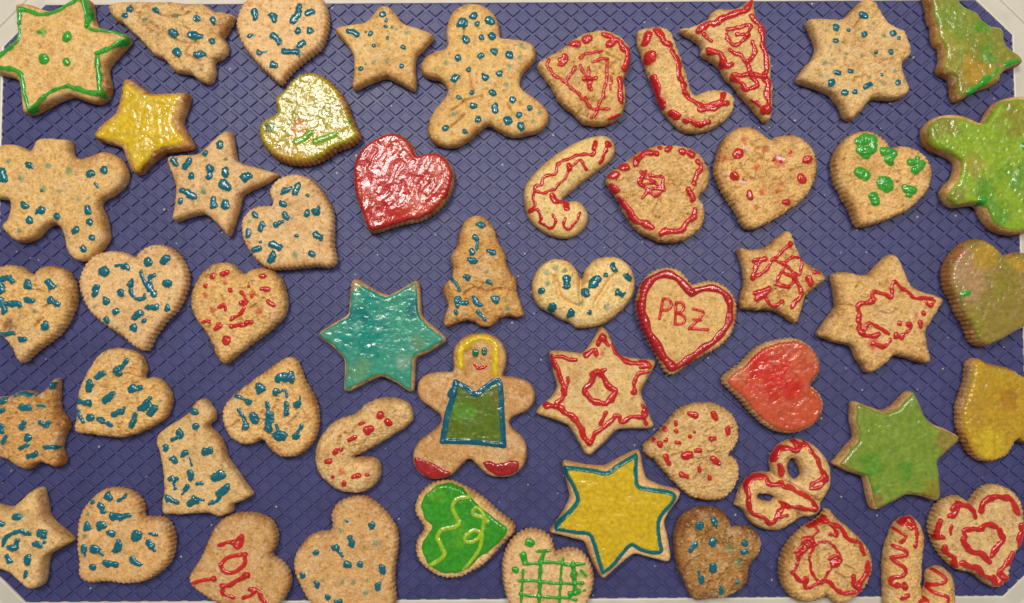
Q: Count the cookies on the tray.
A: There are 54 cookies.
